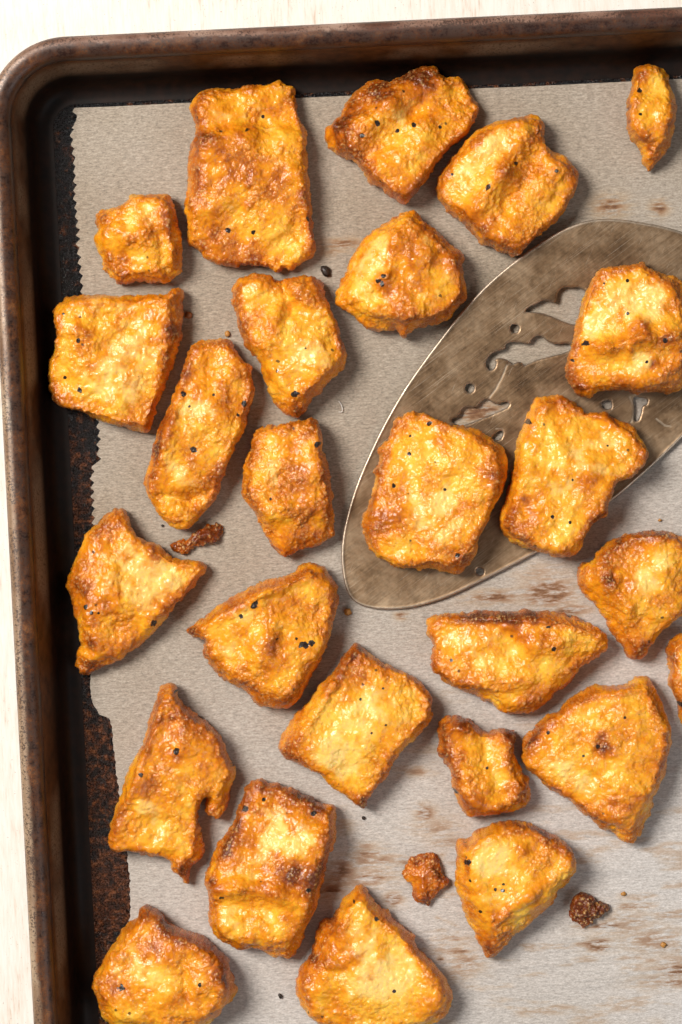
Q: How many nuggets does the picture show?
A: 26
